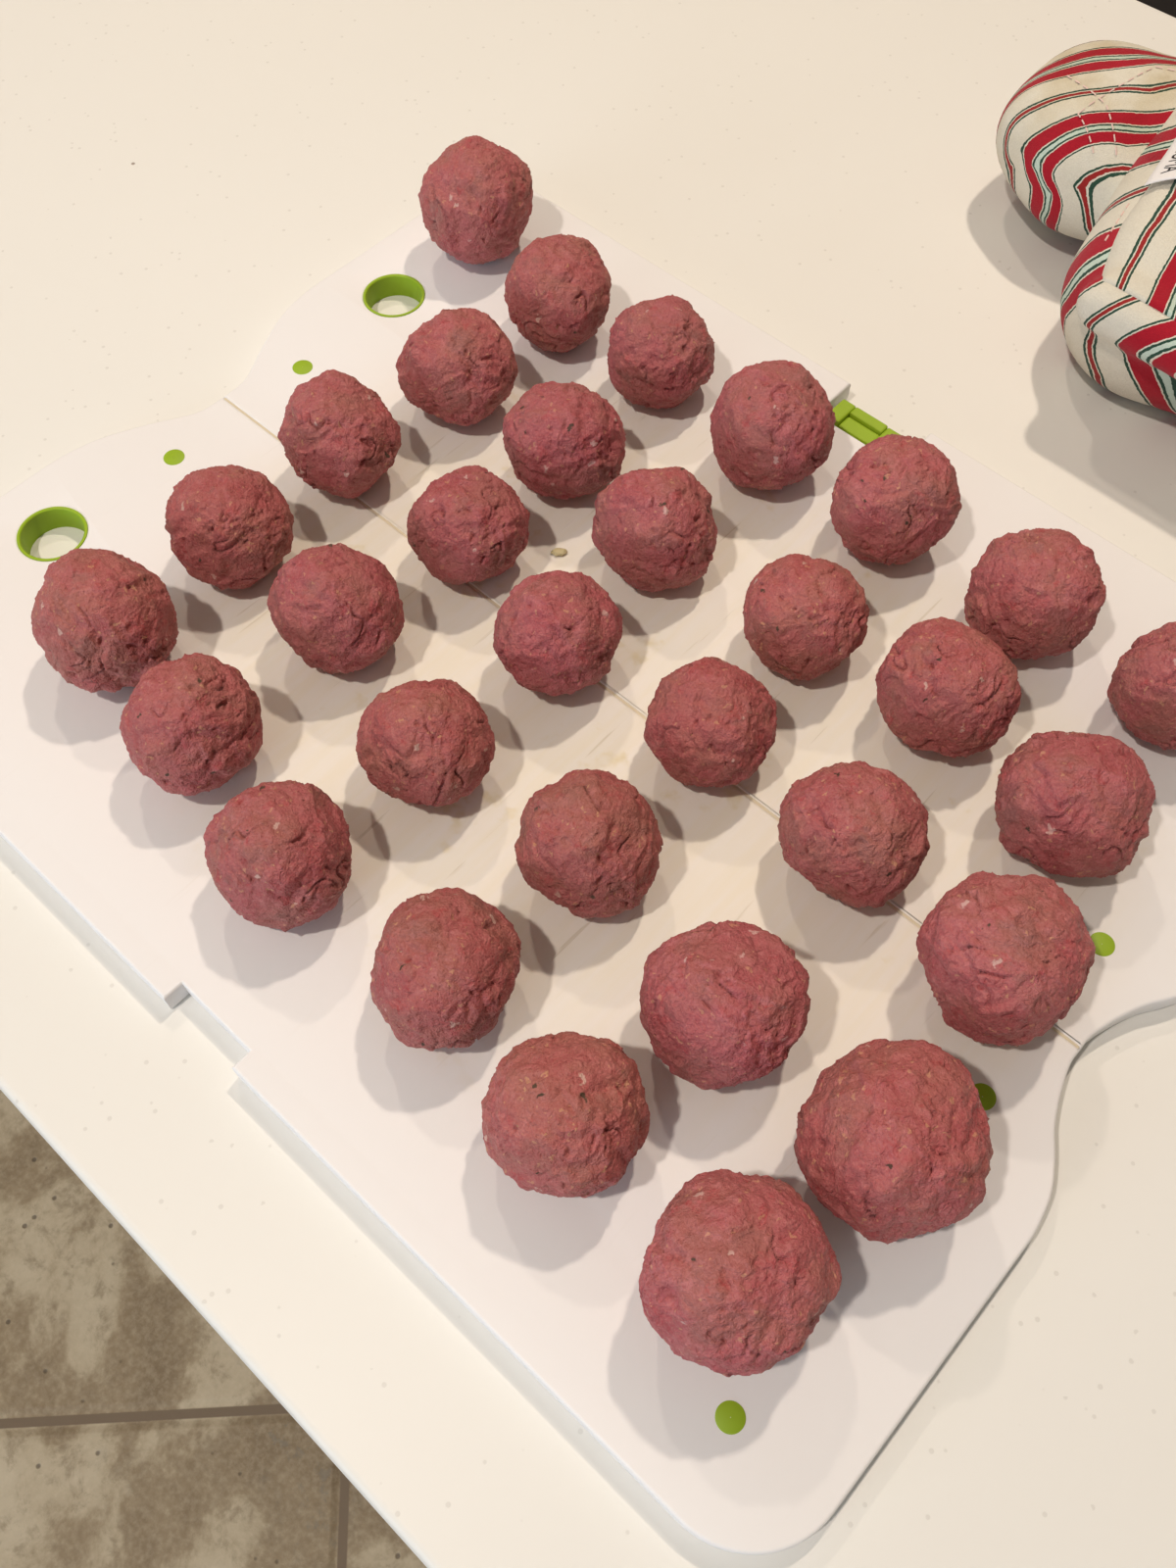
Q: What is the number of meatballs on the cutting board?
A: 31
